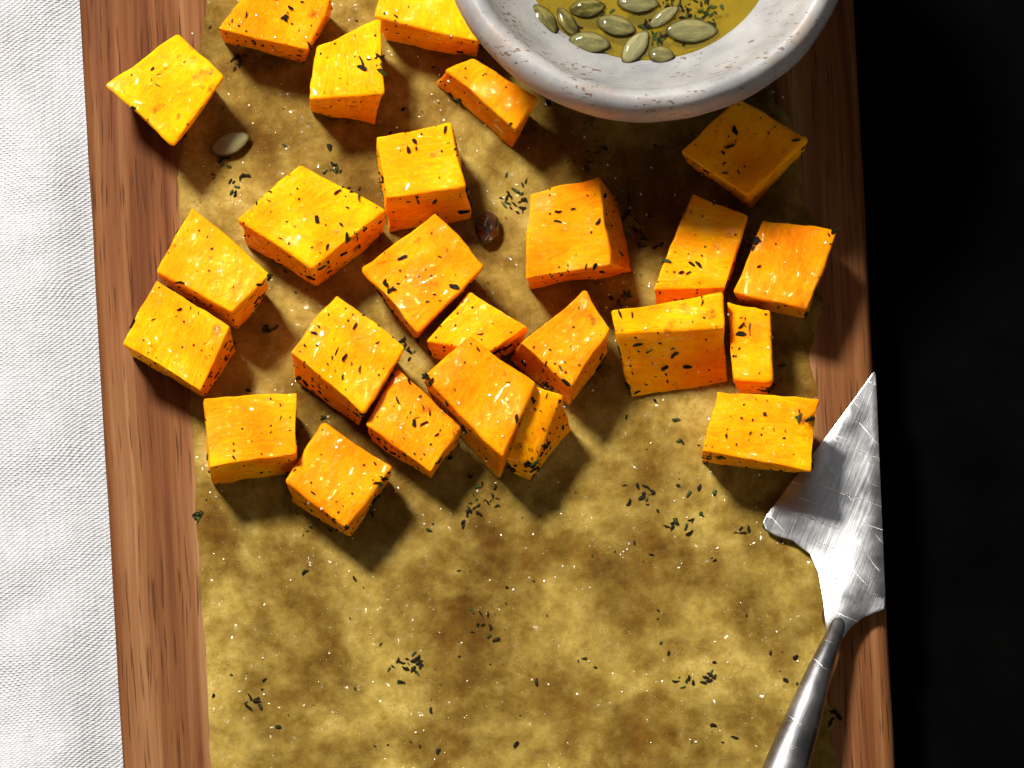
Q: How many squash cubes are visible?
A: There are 25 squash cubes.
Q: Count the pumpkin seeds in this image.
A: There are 11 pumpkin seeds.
